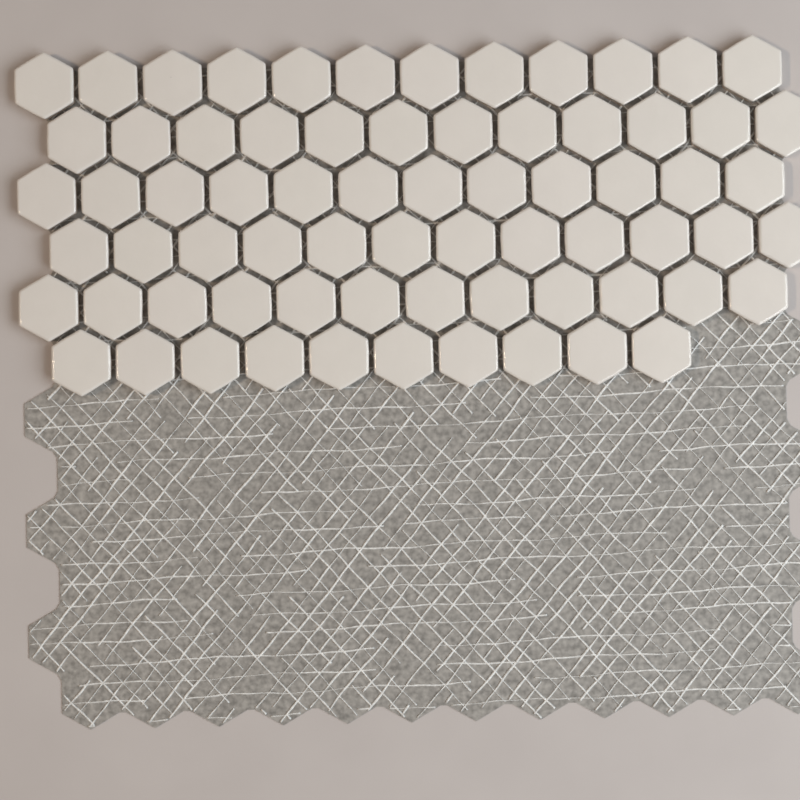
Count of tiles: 70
